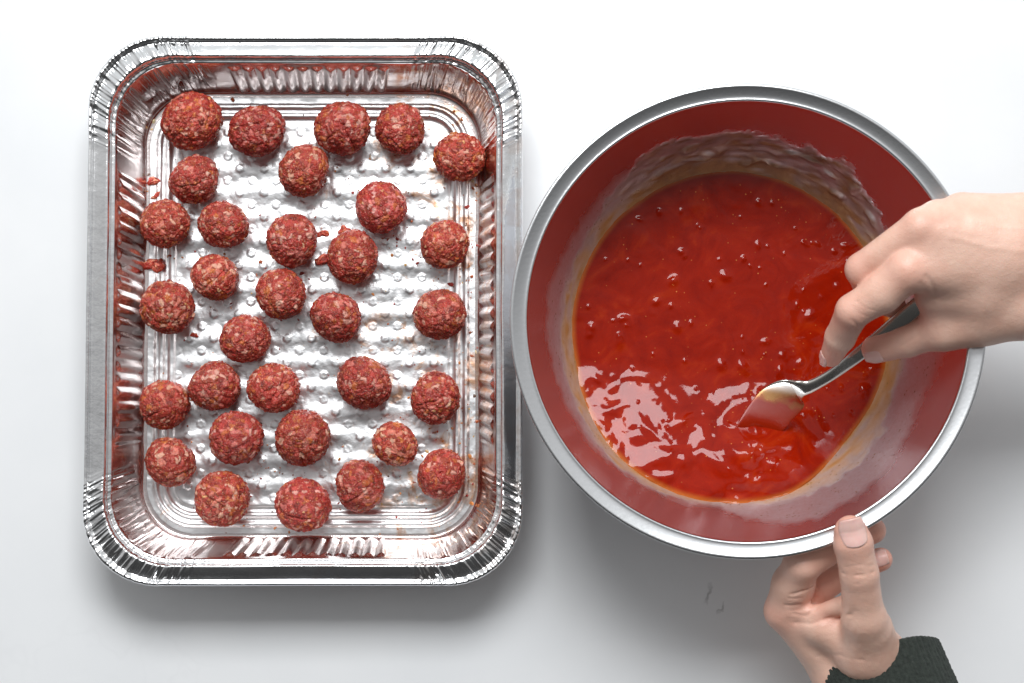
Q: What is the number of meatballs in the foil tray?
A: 32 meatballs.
